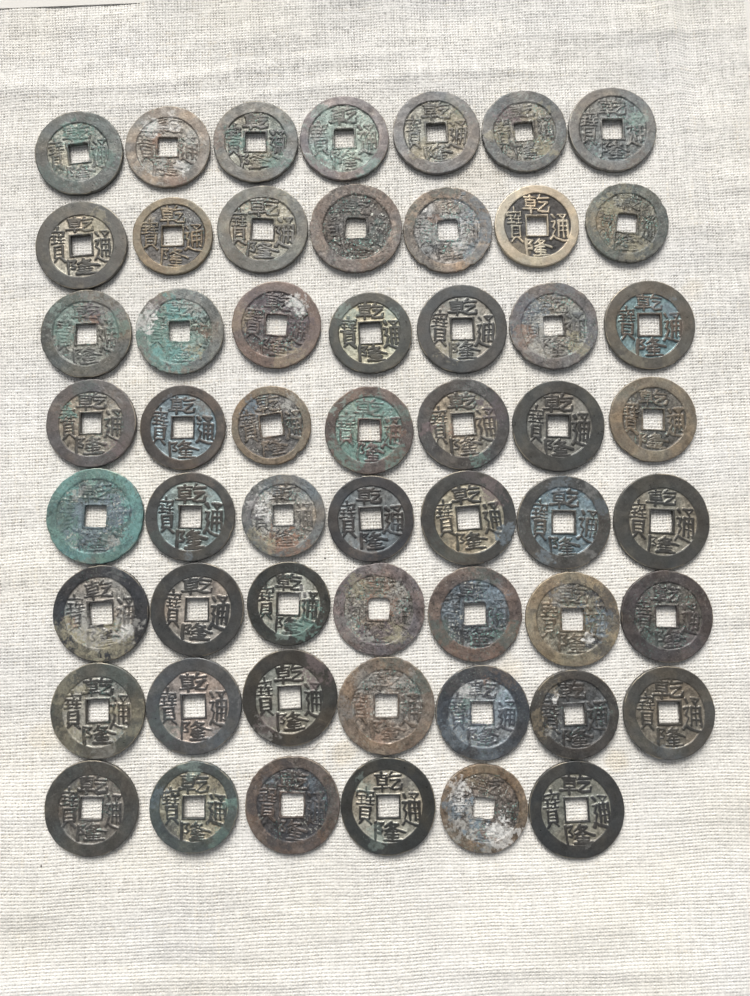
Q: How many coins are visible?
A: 55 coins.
